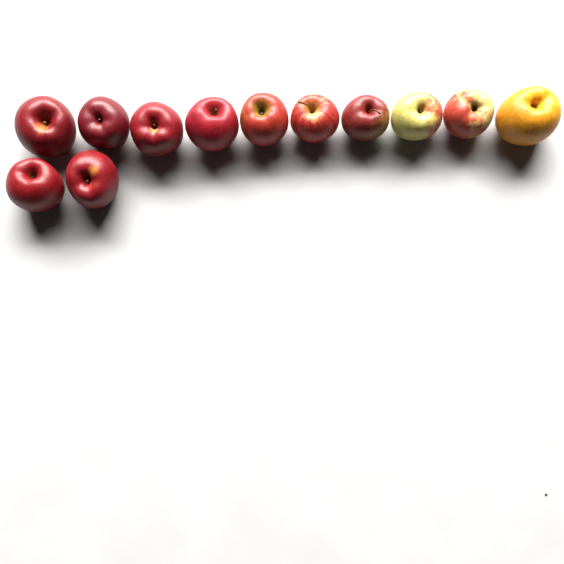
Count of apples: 12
